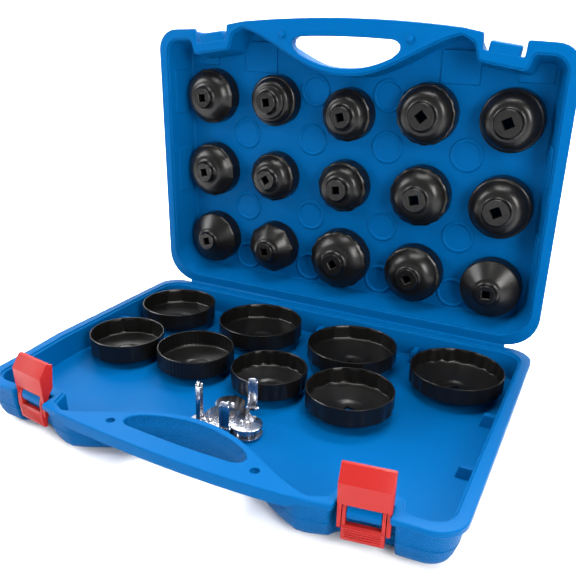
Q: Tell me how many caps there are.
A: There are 23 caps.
